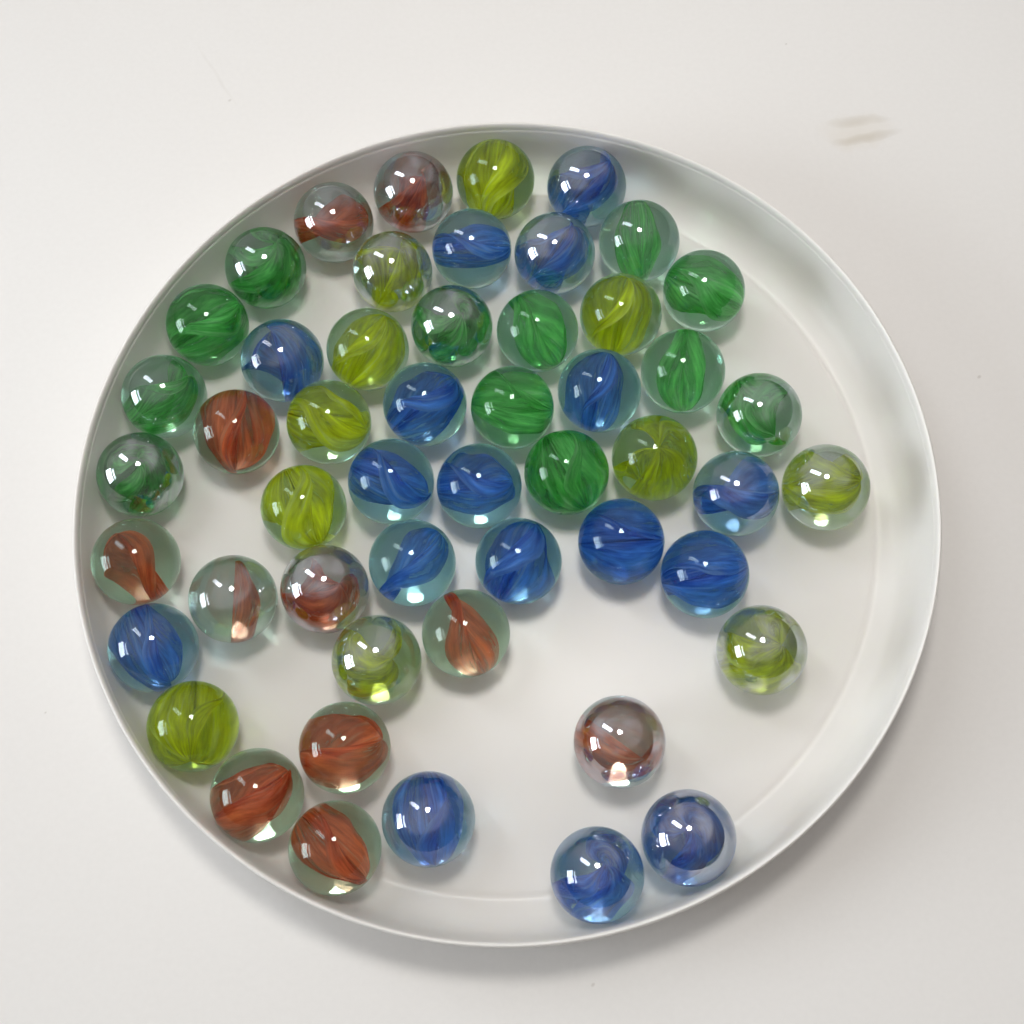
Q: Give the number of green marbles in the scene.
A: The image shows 12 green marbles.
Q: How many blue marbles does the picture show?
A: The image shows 17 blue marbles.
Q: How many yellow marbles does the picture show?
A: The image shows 11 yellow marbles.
